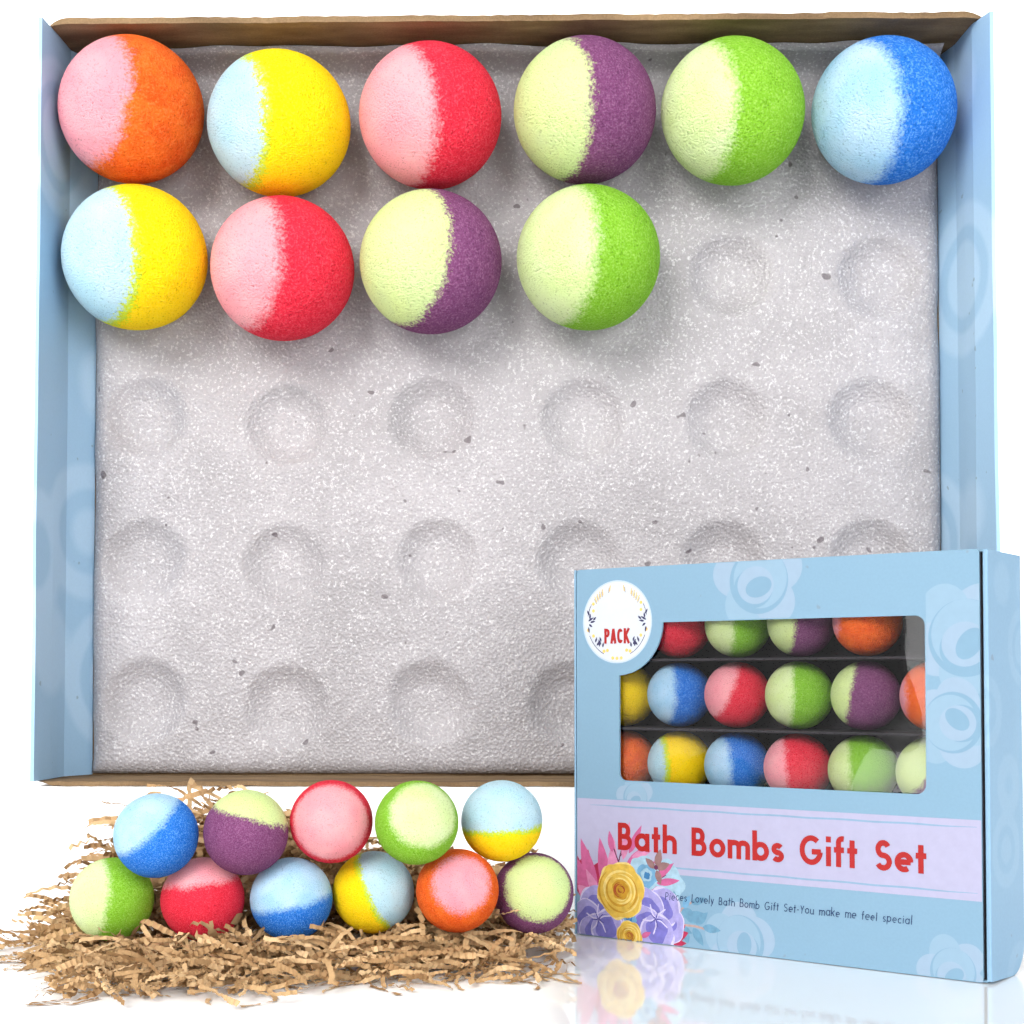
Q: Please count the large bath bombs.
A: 10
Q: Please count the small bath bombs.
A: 27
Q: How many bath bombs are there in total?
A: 37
